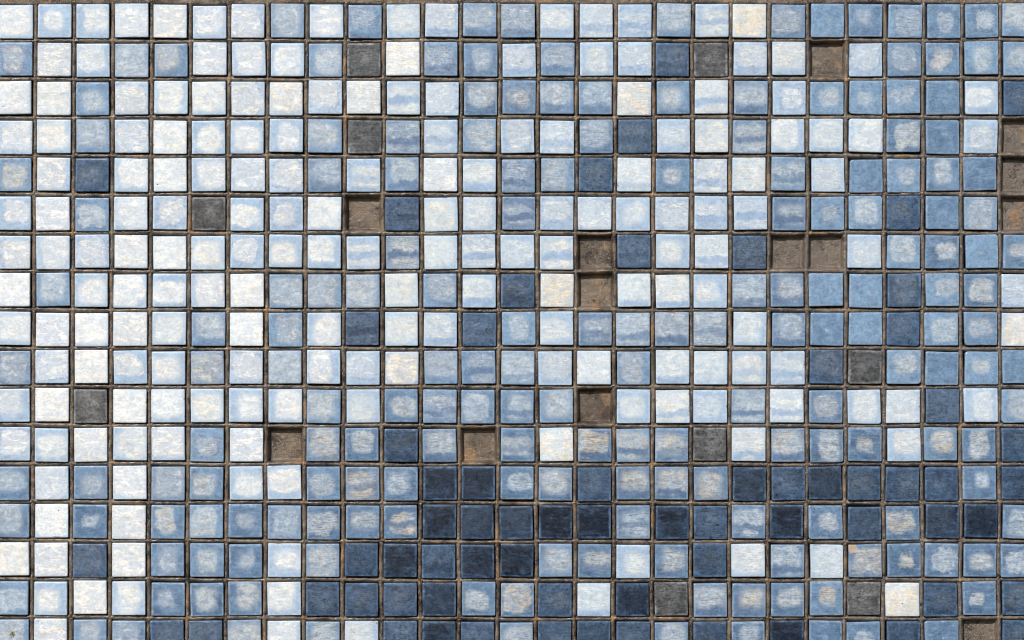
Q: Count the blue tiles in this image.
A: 183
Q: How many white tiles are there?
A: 188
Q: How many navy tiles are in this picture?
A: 66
